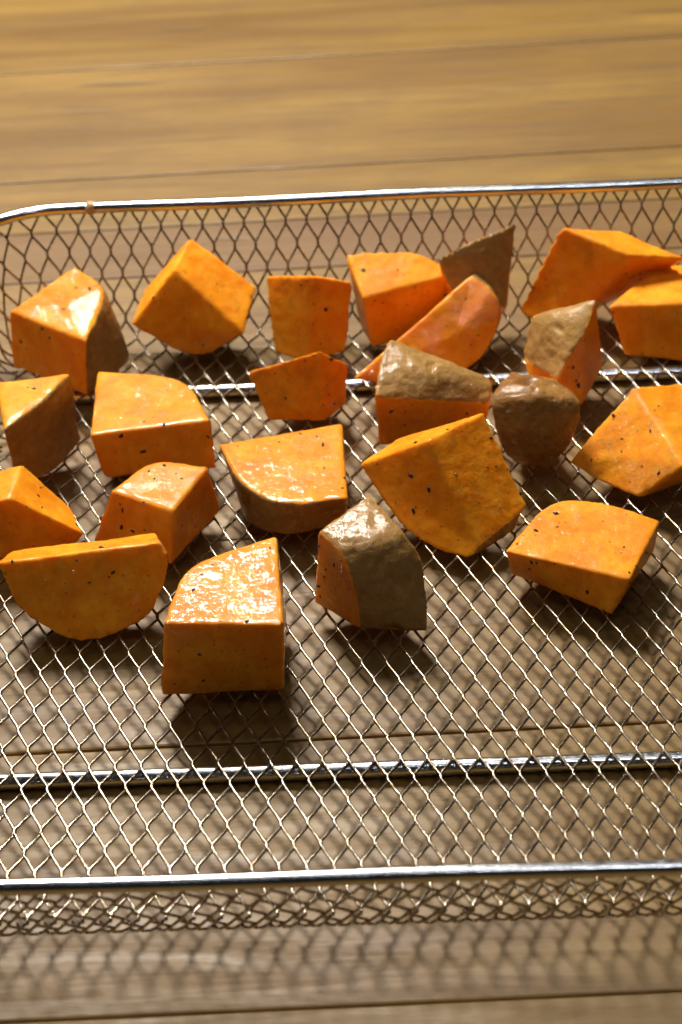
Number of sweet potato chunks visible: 23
